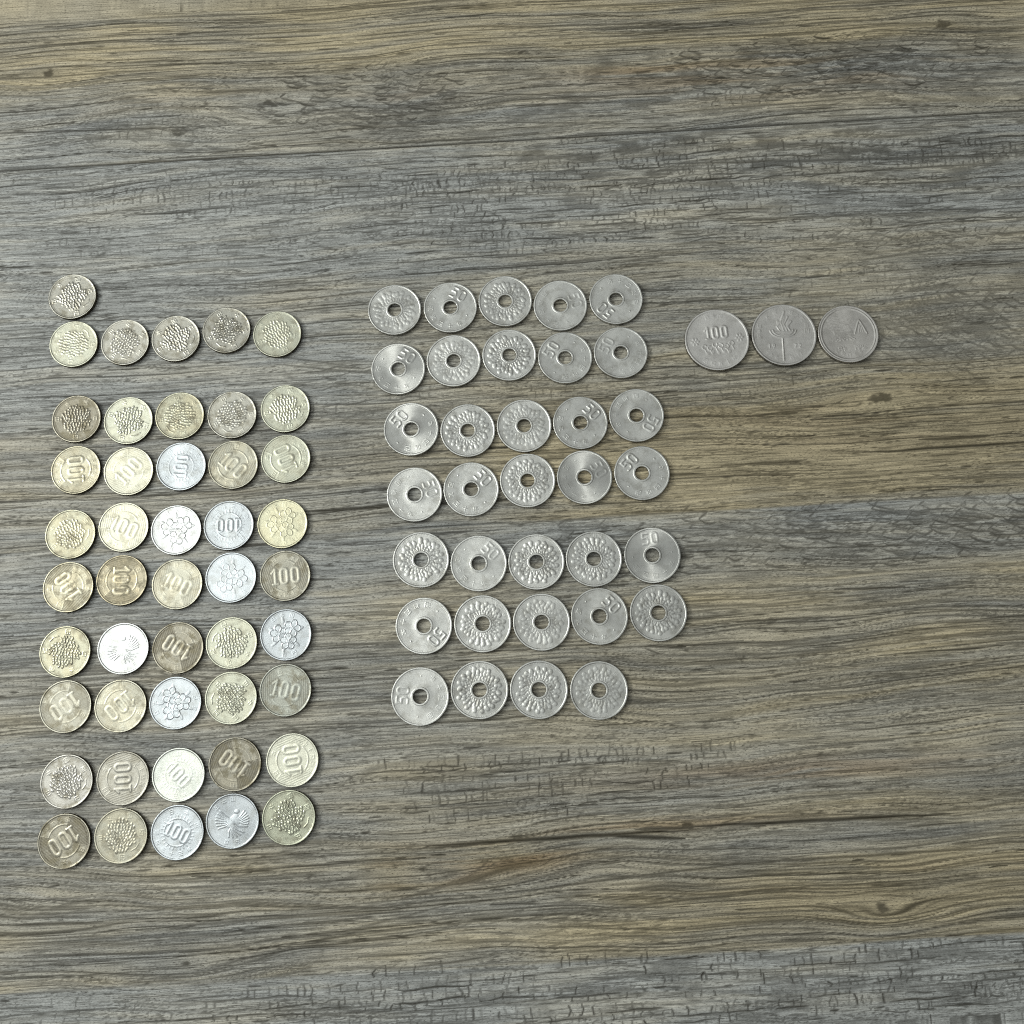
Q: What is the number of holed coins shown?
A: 34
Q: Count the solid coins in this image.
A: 49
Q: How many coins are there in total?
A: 83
